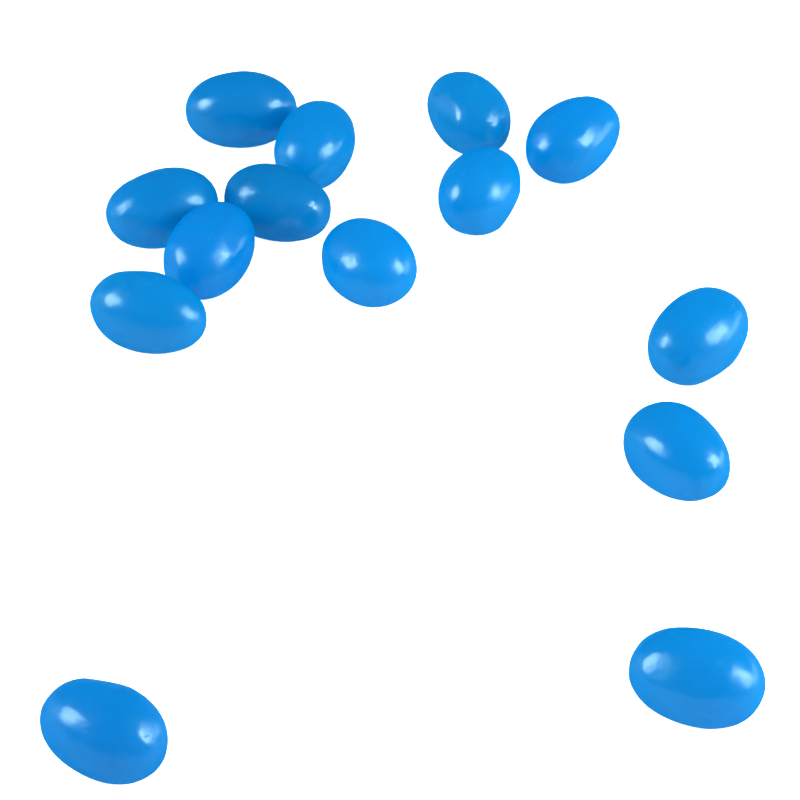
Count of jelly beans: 14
